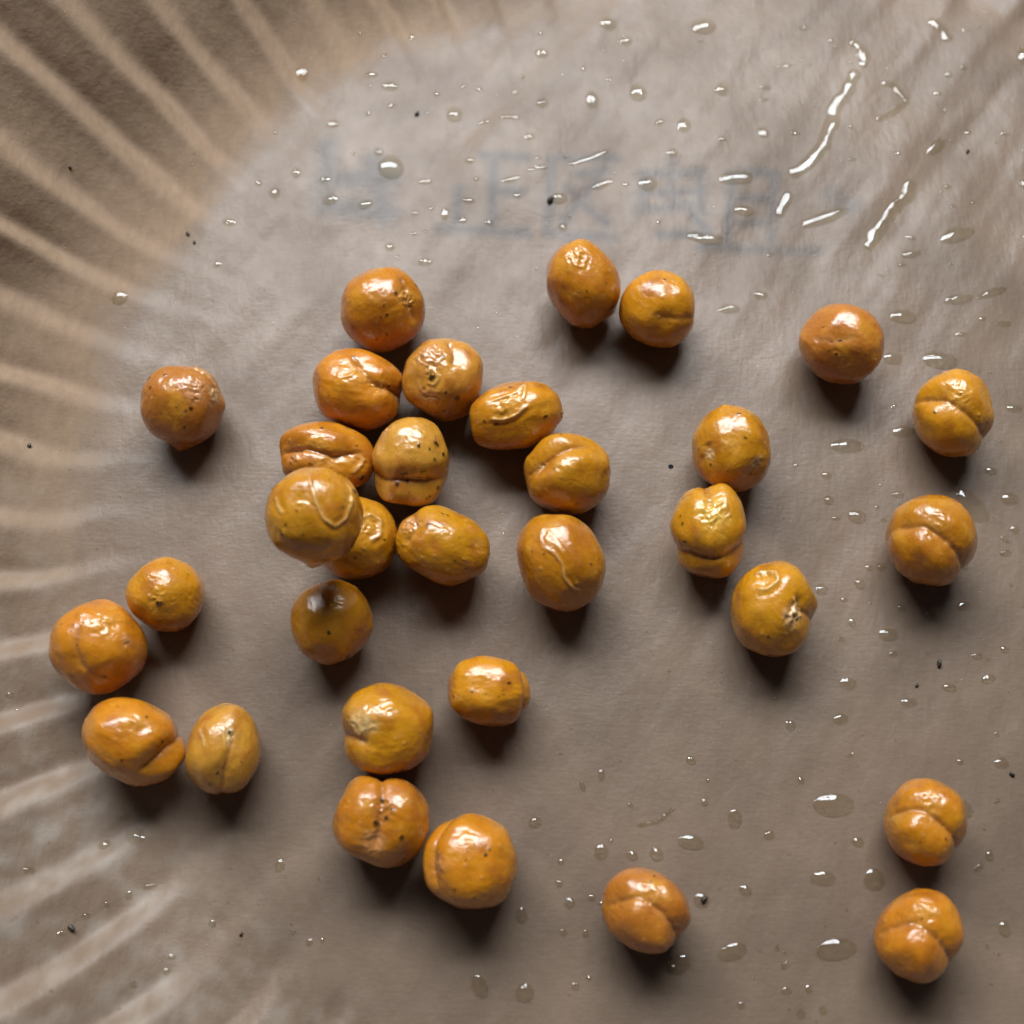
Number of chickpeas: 32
